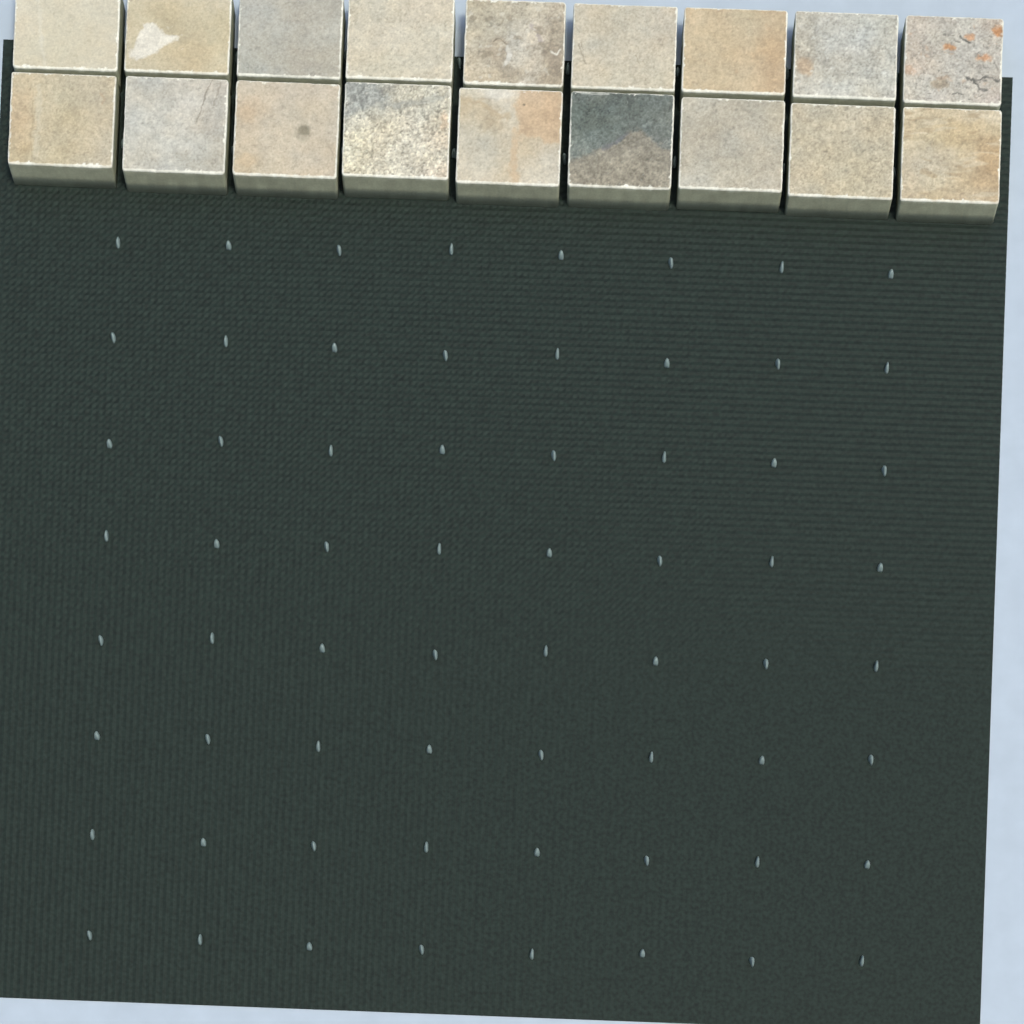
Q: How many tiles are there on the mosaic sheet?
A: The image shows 18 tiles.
